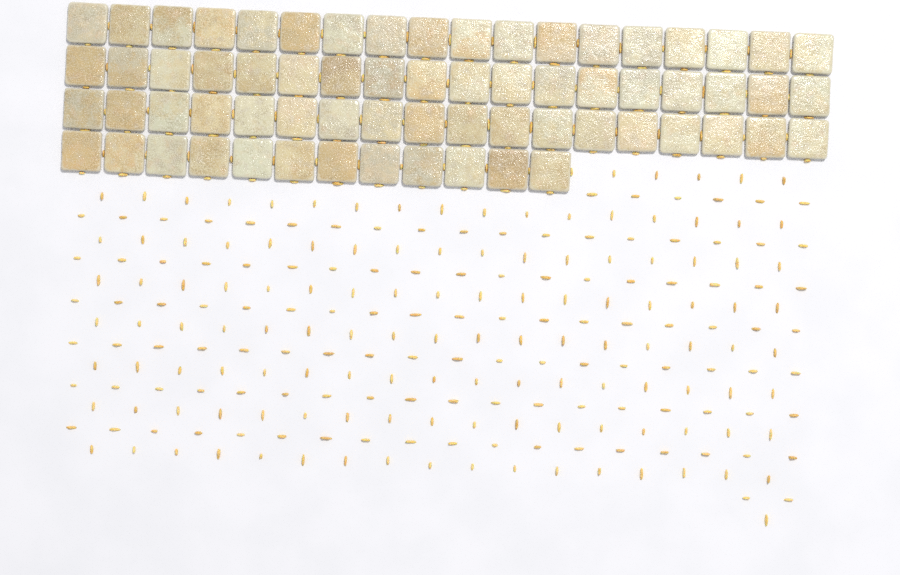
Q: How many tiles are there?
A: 66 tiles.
